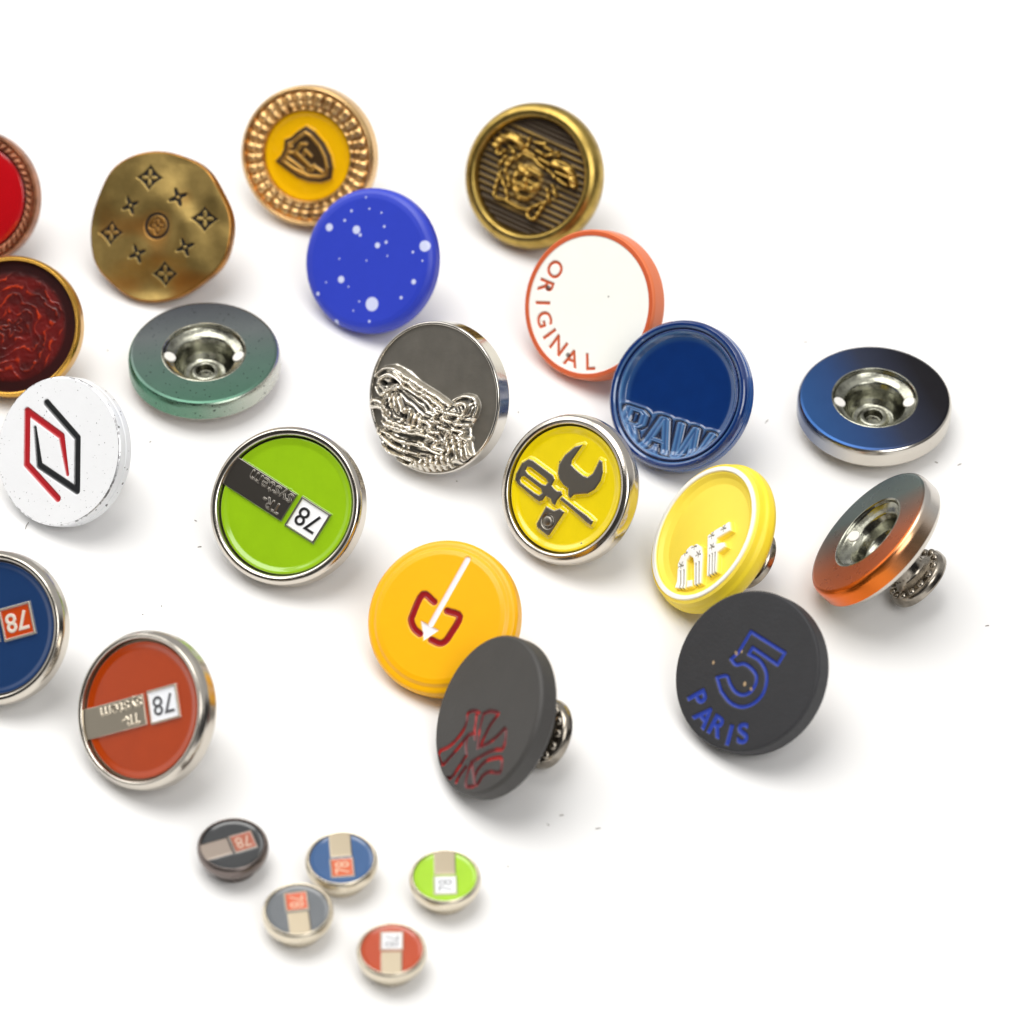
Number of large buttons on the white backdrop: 21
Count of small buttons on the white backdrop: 5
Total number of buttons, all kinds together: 26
